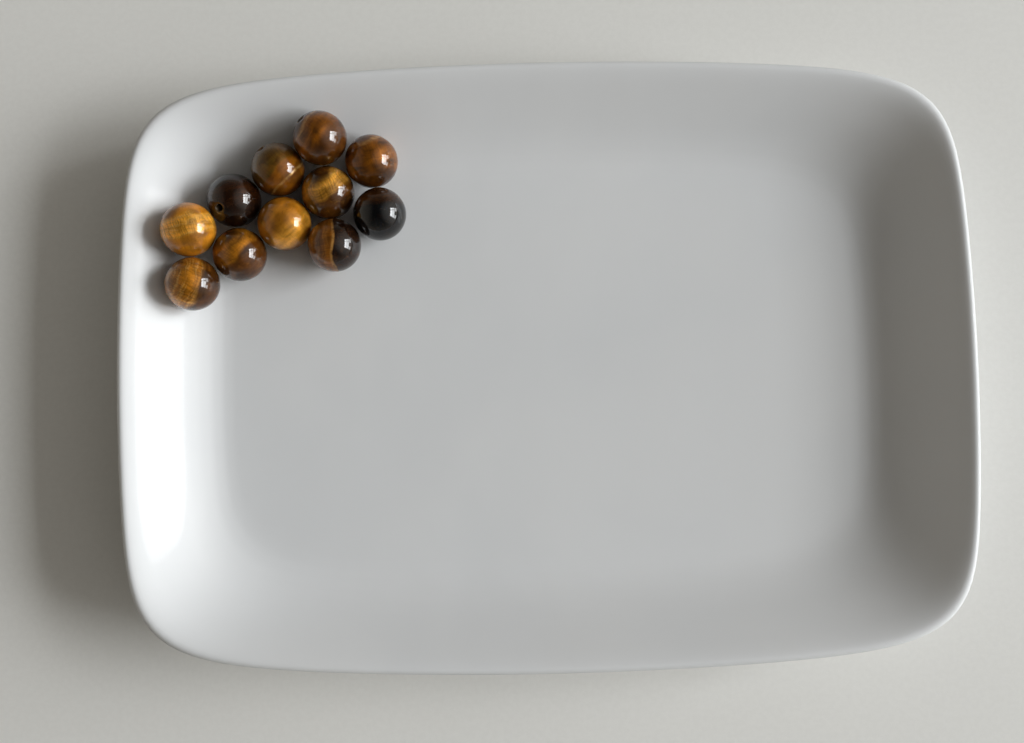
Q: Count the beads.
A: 11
